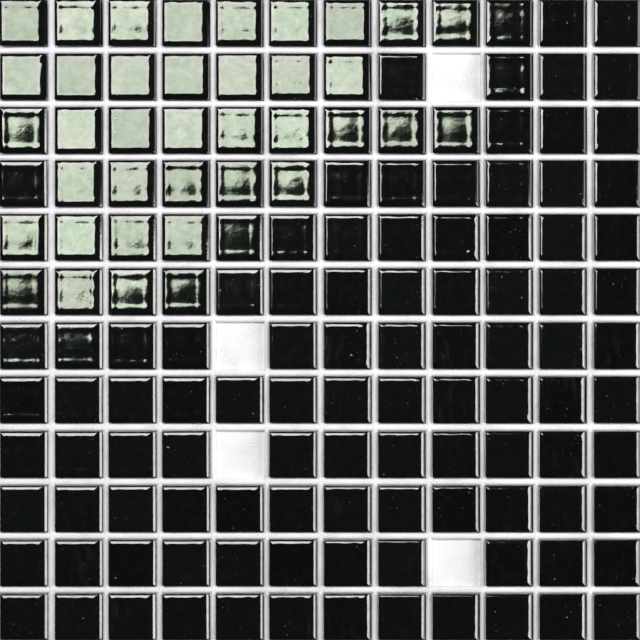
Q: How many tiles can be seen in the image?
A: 140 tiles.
